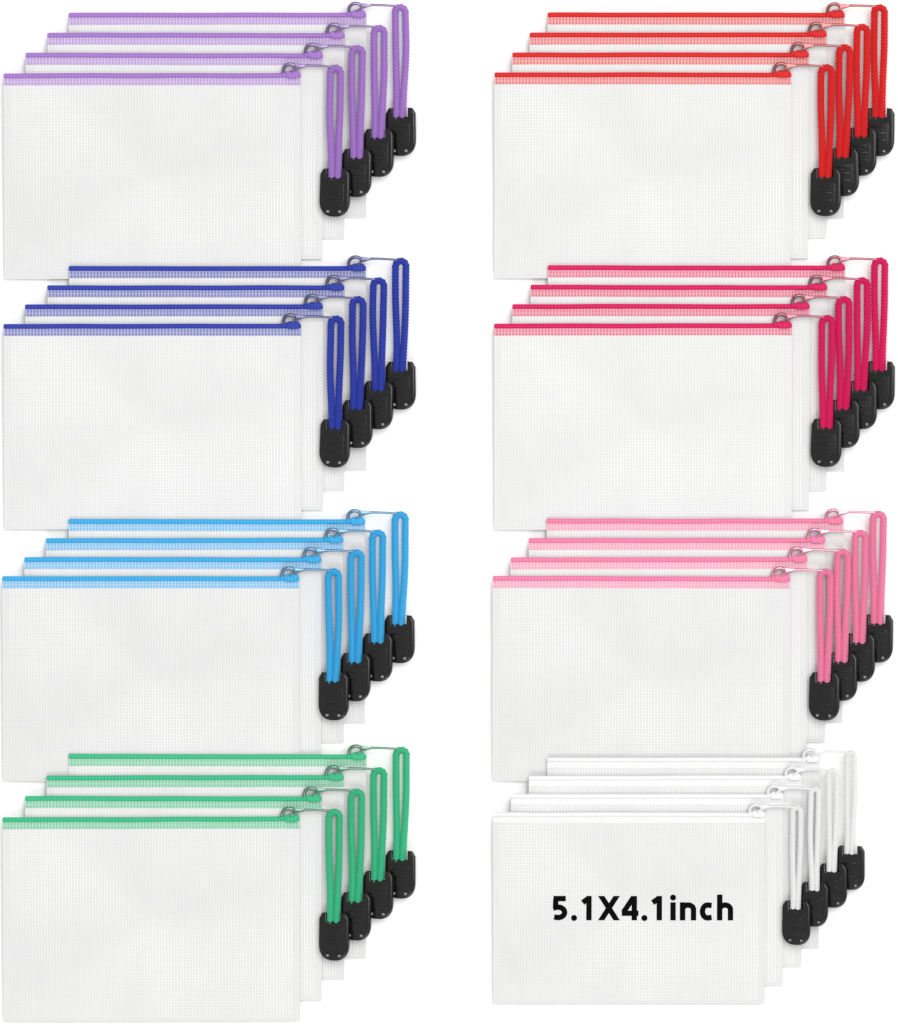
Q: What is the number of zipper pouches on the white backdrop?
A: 32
